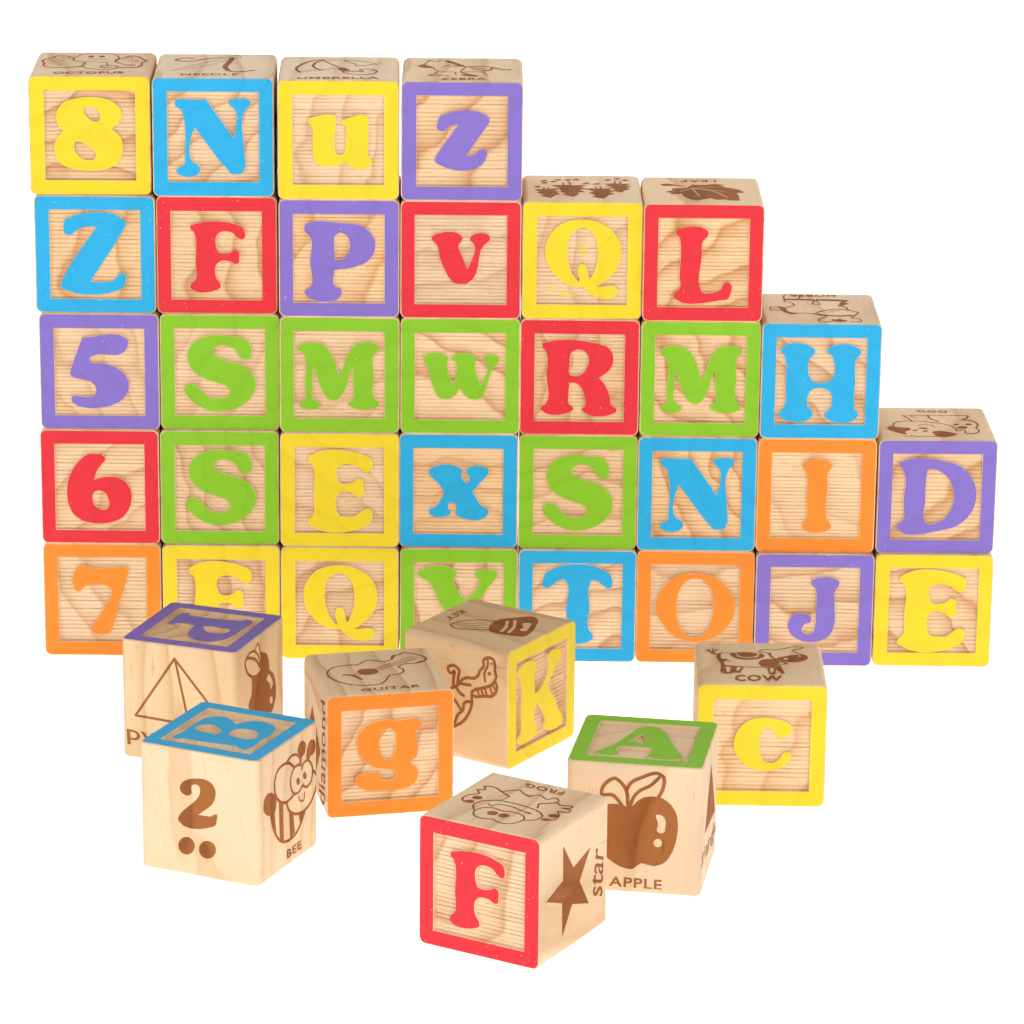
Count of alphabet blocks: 40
